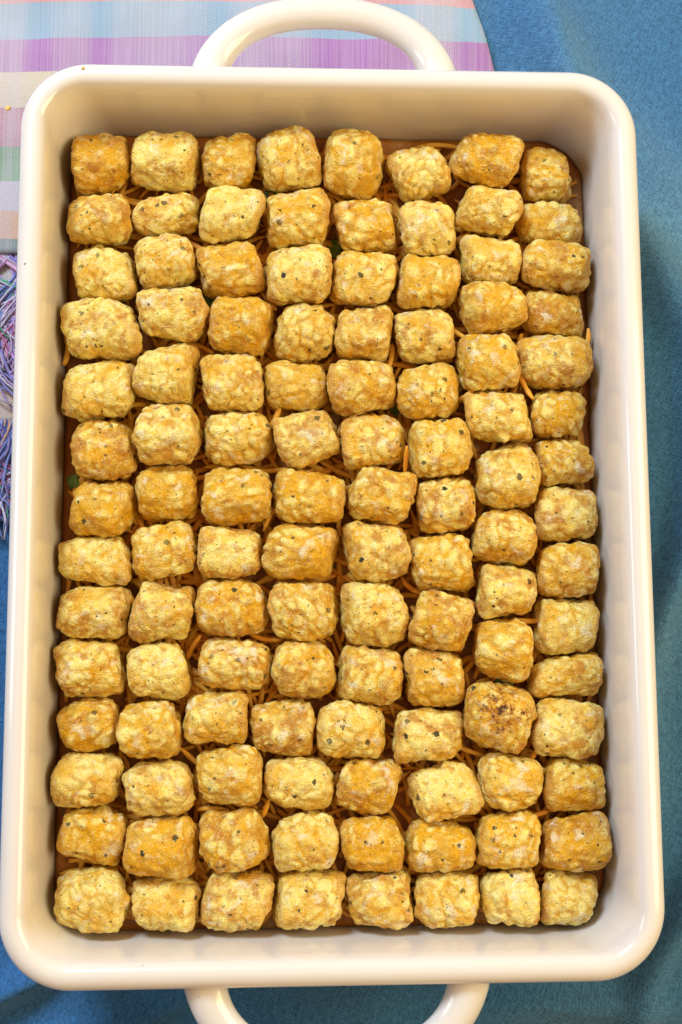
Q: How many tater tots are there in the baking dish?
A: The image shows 113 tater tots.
